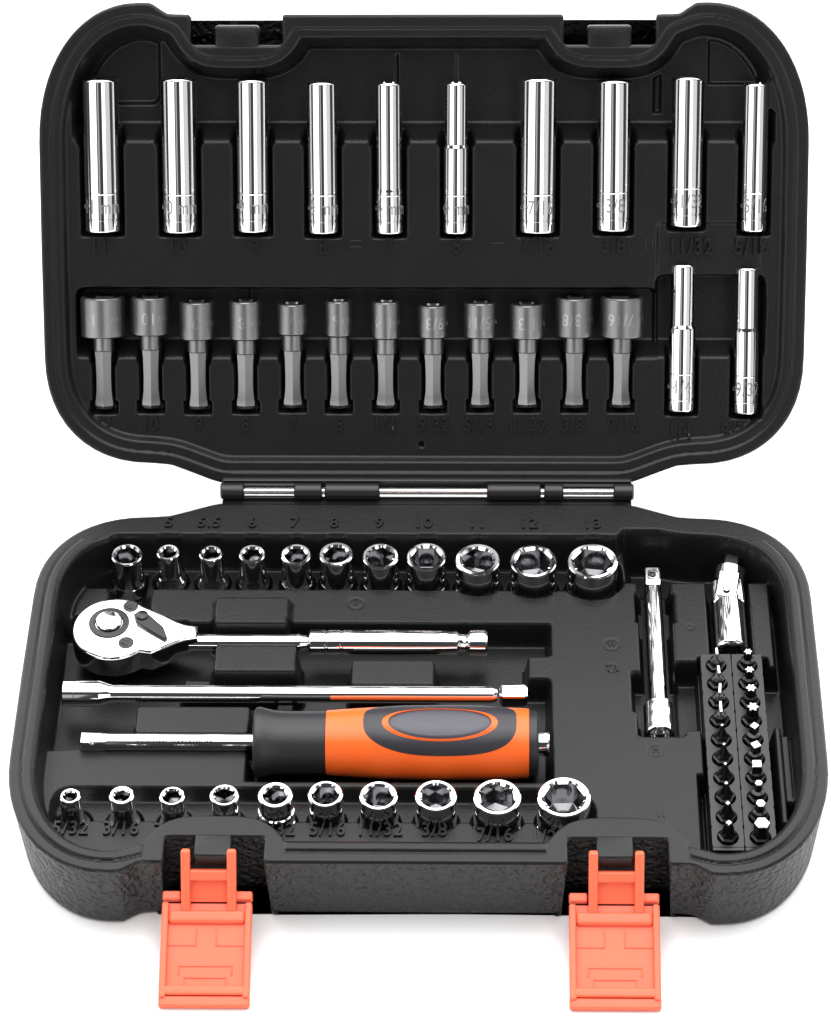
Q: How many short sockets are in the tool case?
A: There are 21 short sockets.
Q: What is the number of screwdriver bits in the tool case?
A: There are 20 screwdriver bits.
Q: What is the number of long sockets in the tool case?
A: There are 12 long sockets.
